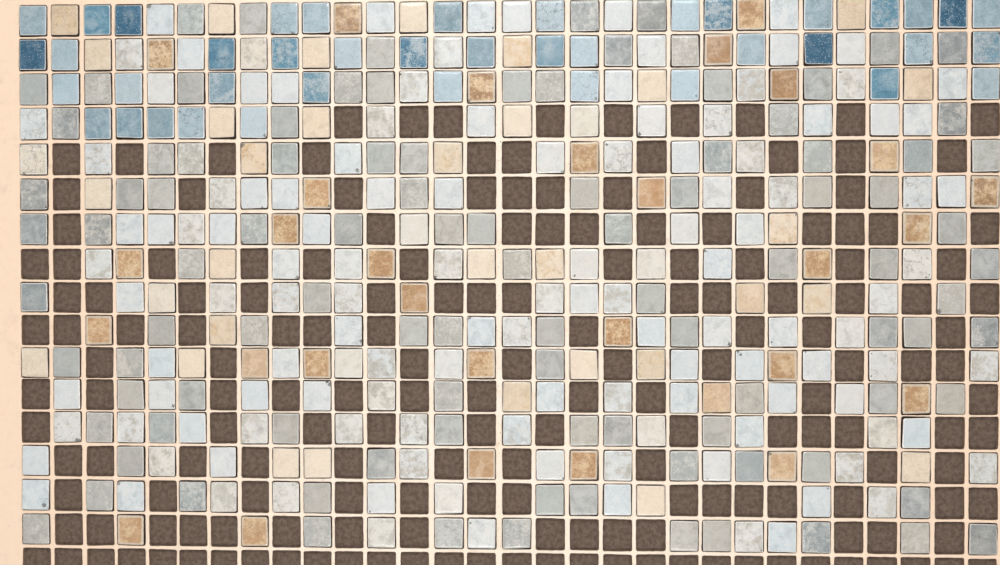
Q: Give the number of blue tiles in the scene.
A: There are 41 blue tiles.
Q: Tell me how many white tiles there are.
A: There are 132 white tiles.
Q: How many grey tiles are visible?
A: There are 100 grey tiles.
